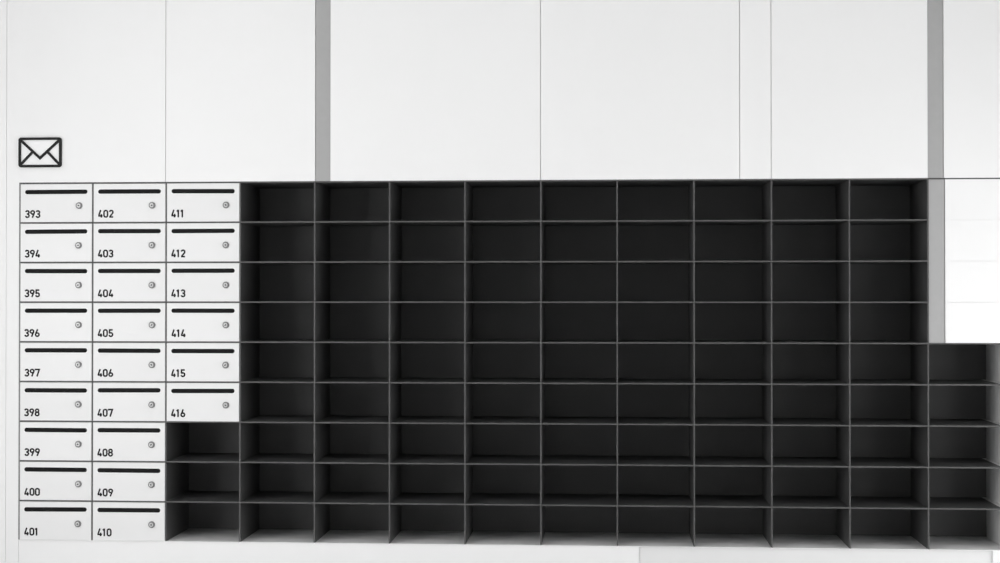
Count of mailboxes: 24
